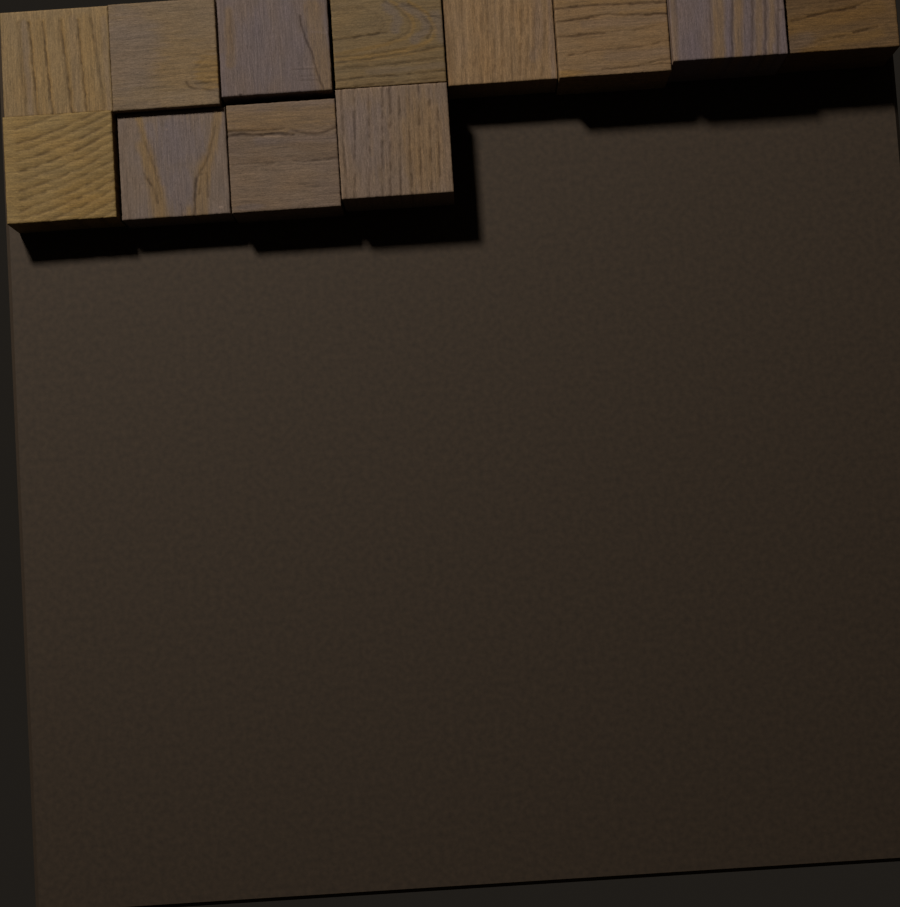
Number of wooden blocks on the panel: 12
